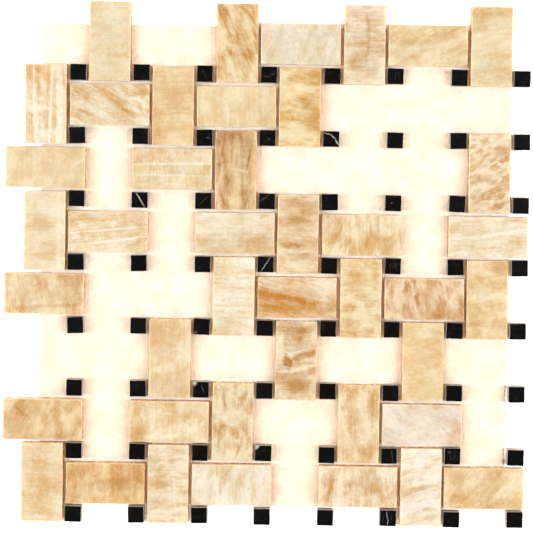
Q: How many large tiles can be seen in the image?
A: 42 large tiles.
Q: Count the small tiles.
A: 64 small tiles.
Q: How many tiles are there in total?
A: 106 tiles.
